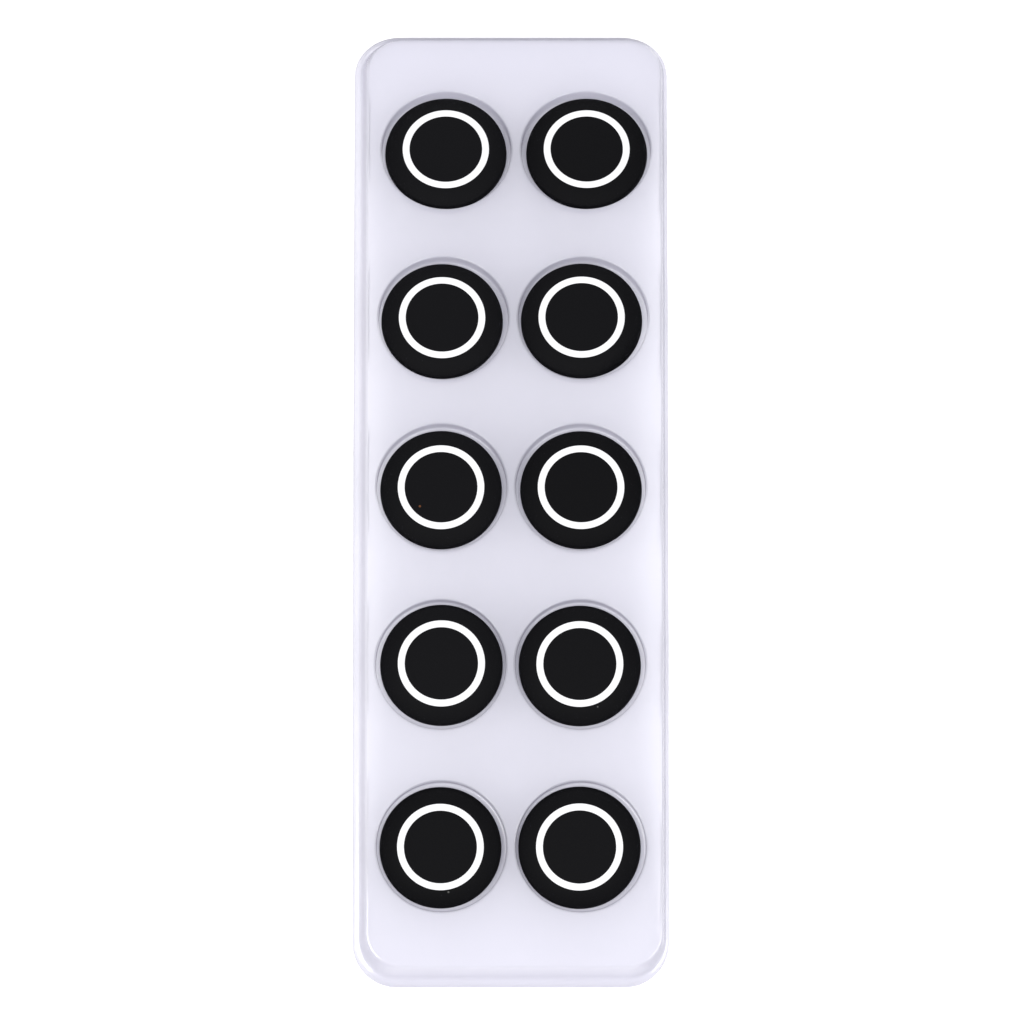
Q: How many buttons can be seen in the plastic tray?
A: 10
